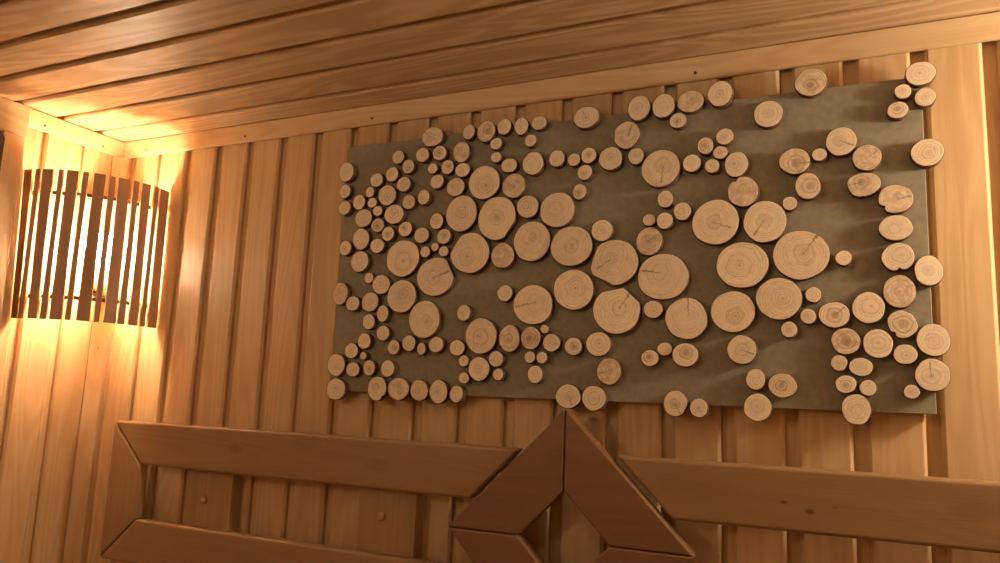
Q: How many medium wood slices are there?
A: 68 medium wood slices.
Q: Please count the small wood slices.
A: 103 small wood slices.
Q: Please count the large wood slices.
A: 25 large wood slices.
